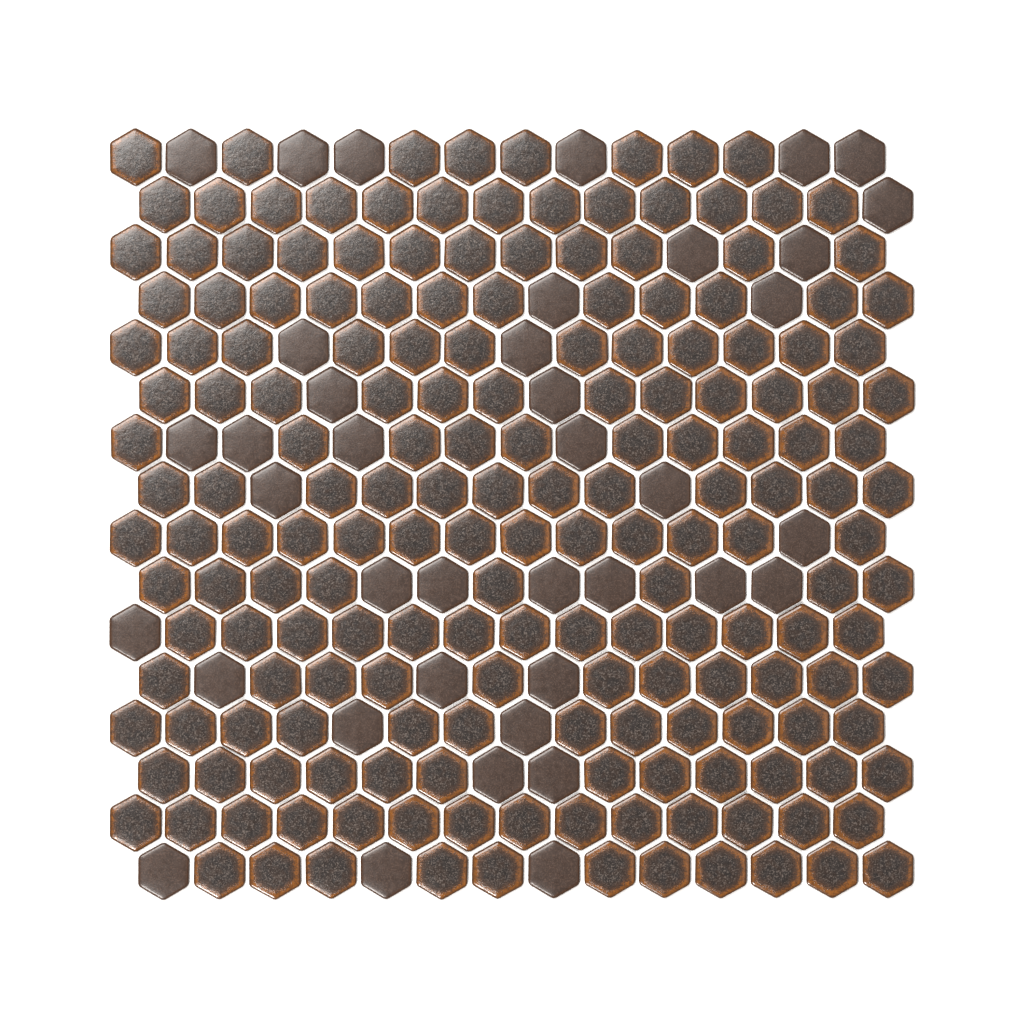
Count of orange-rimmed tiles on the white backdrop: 185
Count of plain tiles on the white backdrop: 39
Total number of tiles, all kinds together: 224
